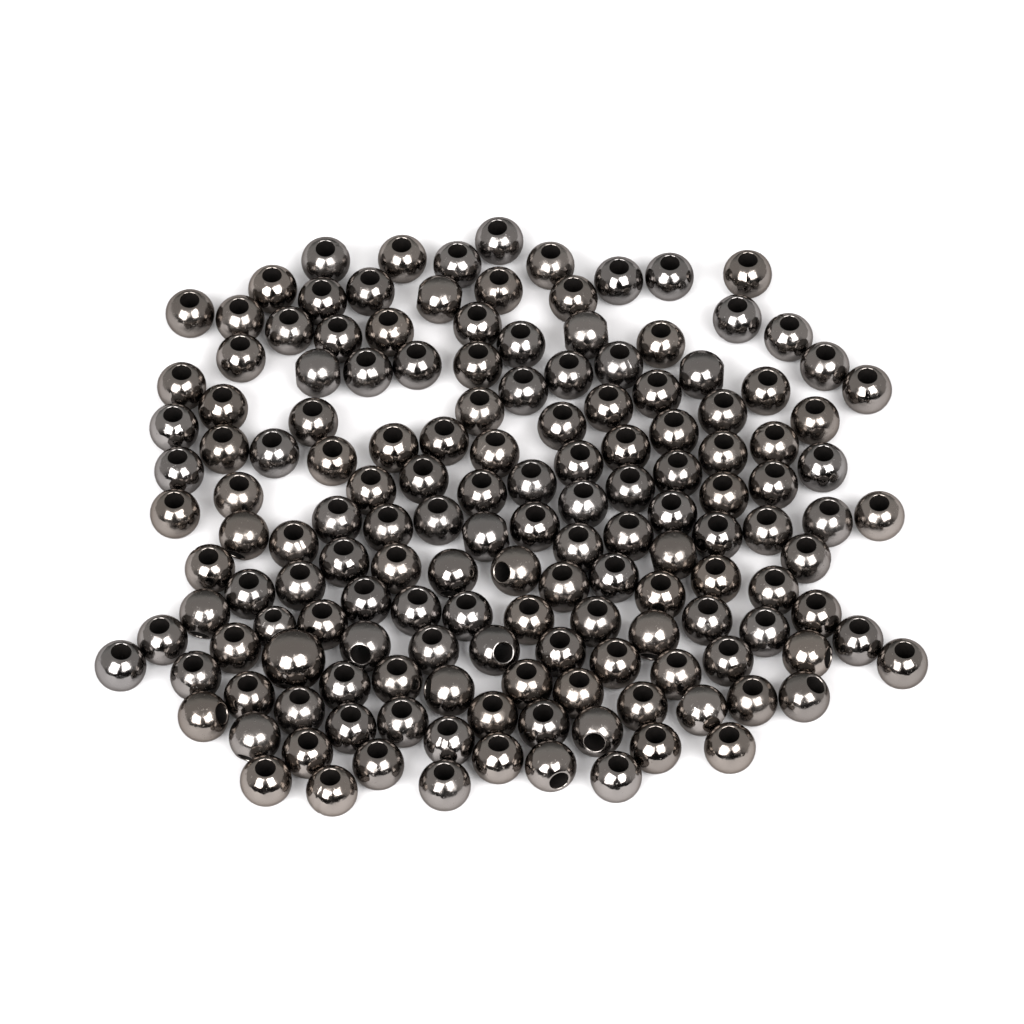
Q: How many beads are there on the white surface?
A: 155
